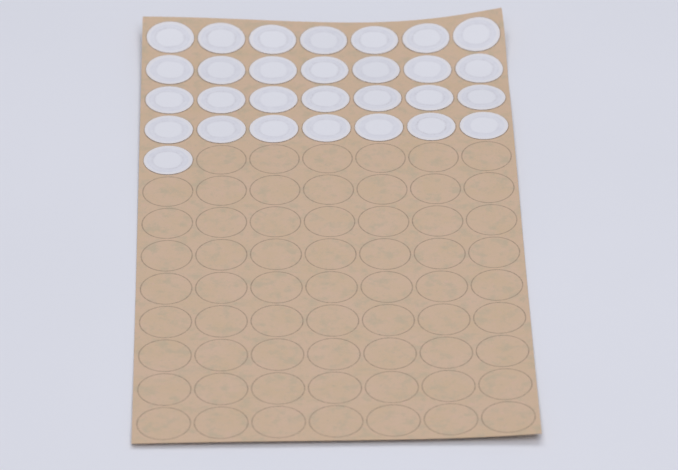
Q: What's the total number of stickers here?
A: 29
